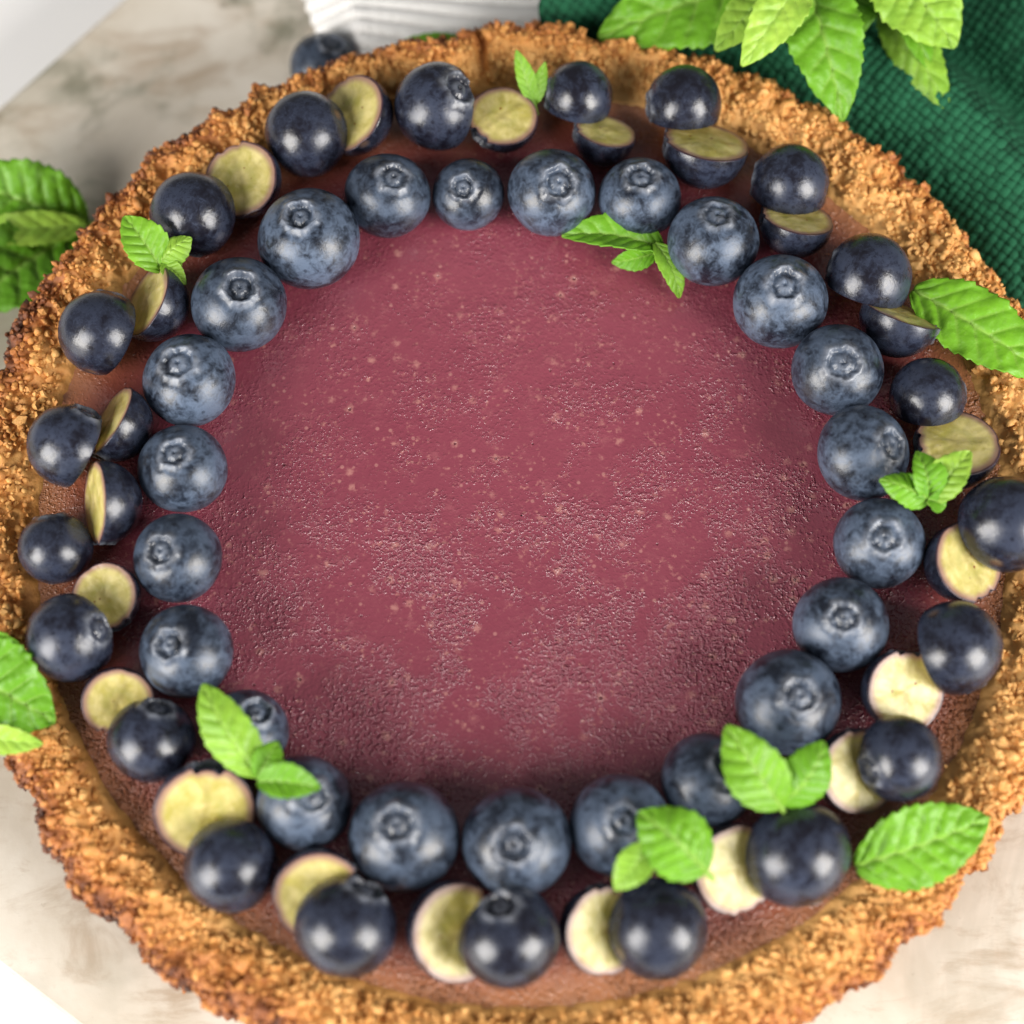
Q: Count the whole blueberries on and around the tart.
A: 24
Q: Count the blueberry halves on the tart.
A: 42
